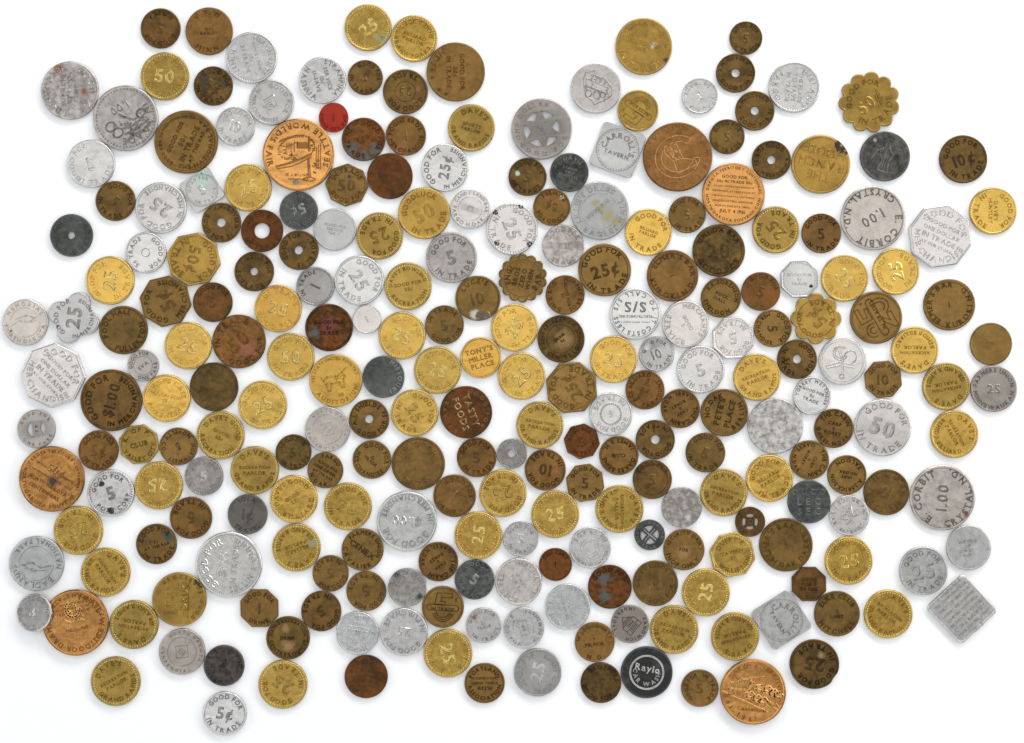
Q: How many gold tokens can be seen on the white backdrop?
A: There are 64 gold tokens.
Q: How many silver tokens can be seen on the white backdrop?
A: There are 72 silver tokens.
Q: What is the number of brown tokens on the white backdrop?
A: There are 98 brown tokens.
